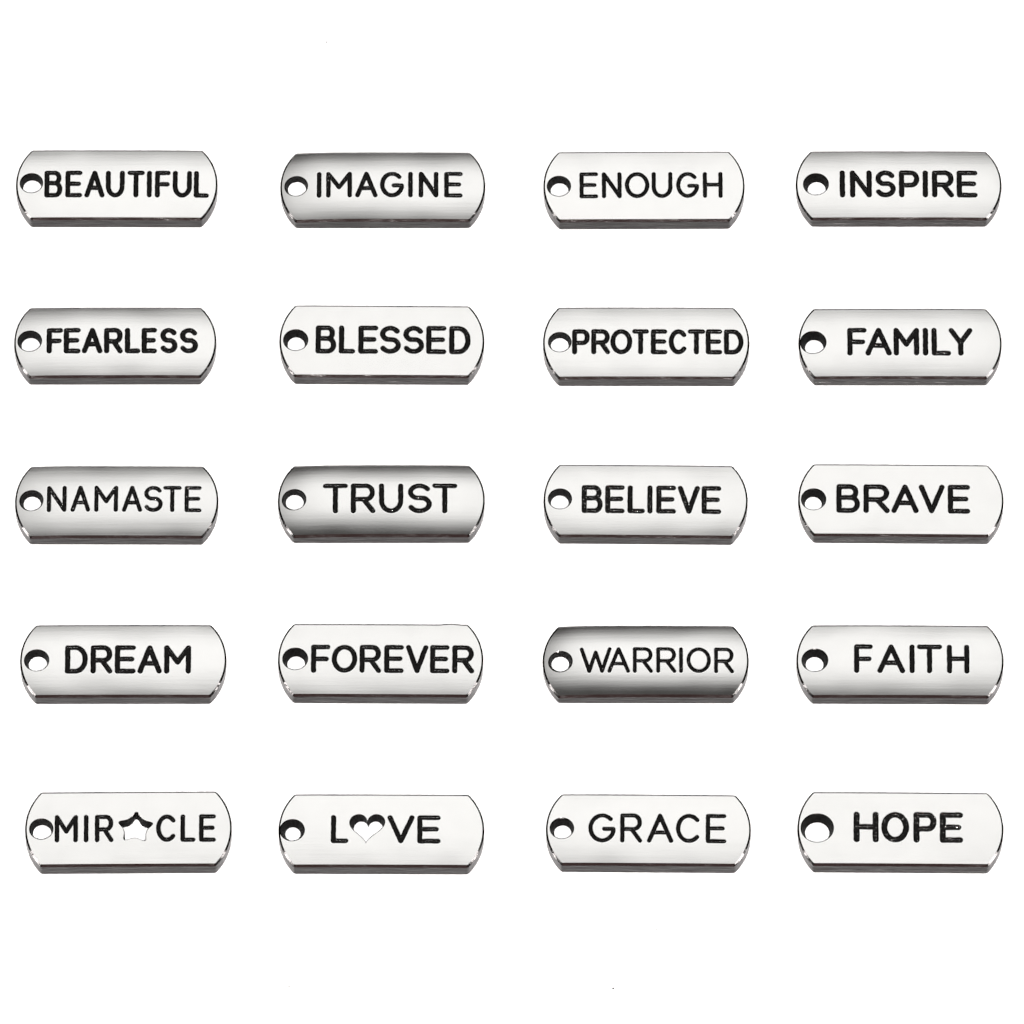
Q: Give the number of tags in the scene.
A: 20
